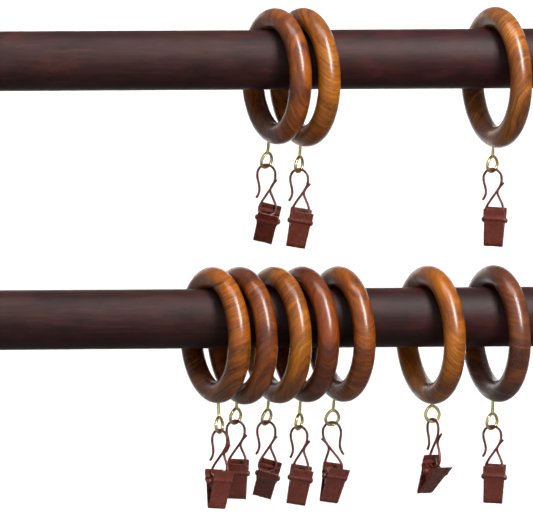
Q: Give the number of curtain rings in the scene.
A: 10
